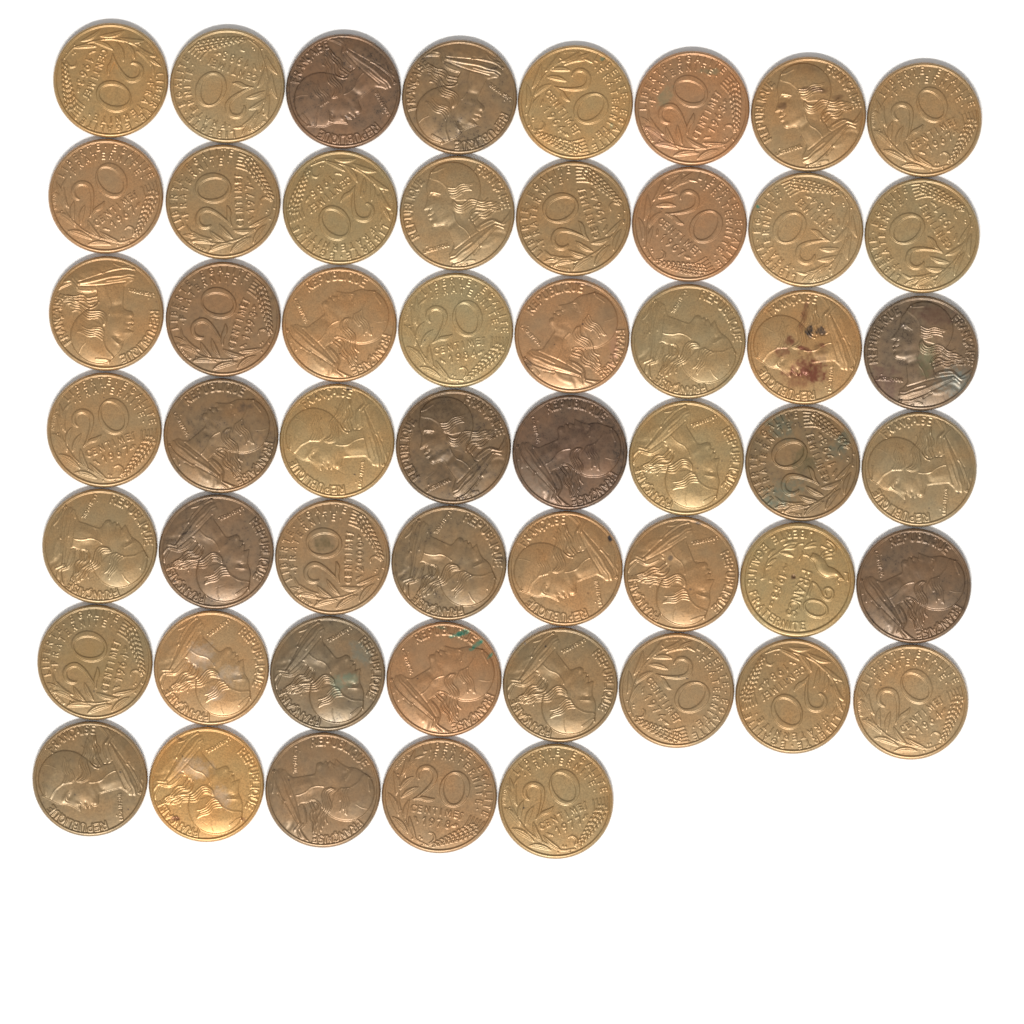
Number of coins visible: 53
